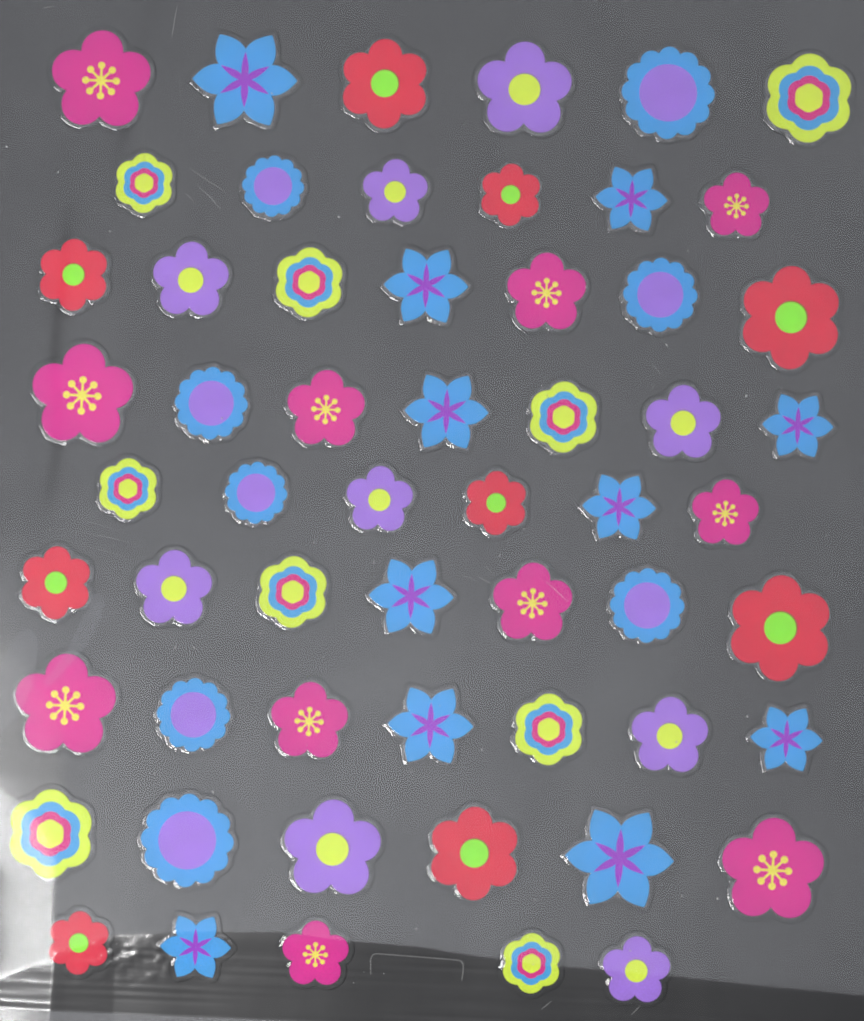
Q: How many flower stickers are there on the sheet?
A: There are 57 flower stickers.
